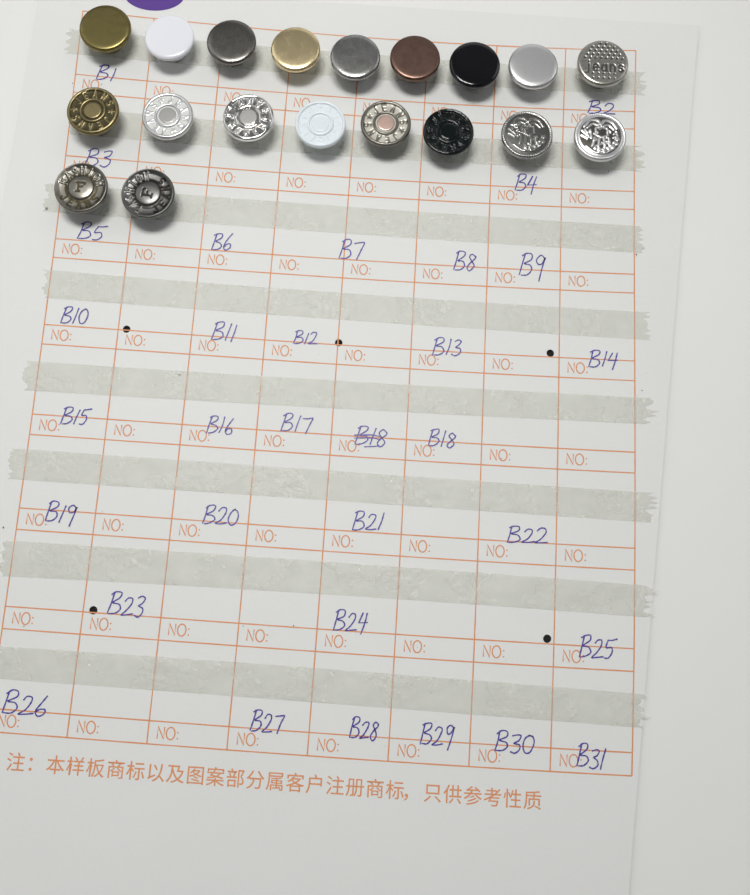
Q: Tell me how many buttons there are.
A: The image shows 19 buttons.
